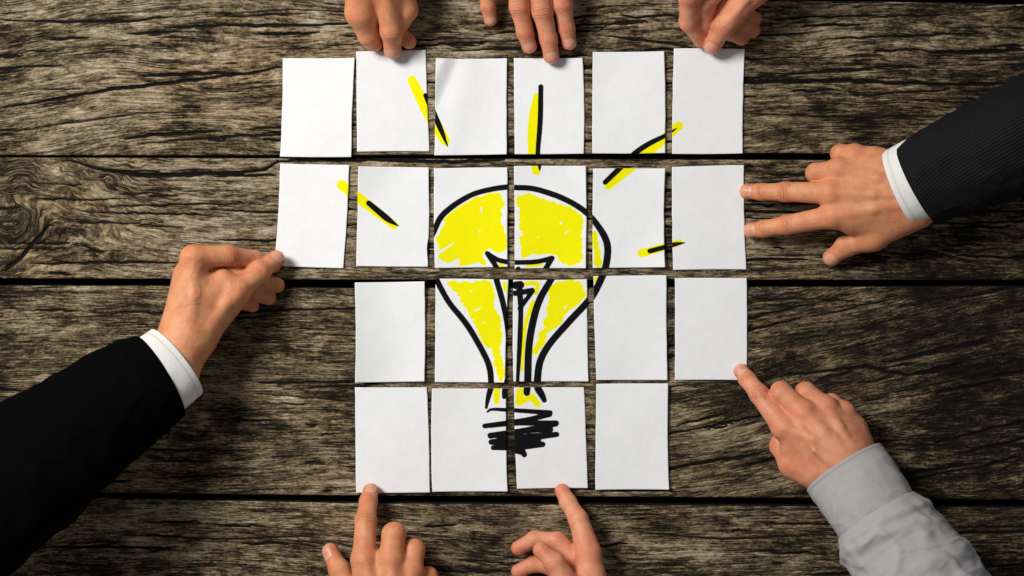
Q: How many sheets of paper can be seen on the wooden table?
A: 21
